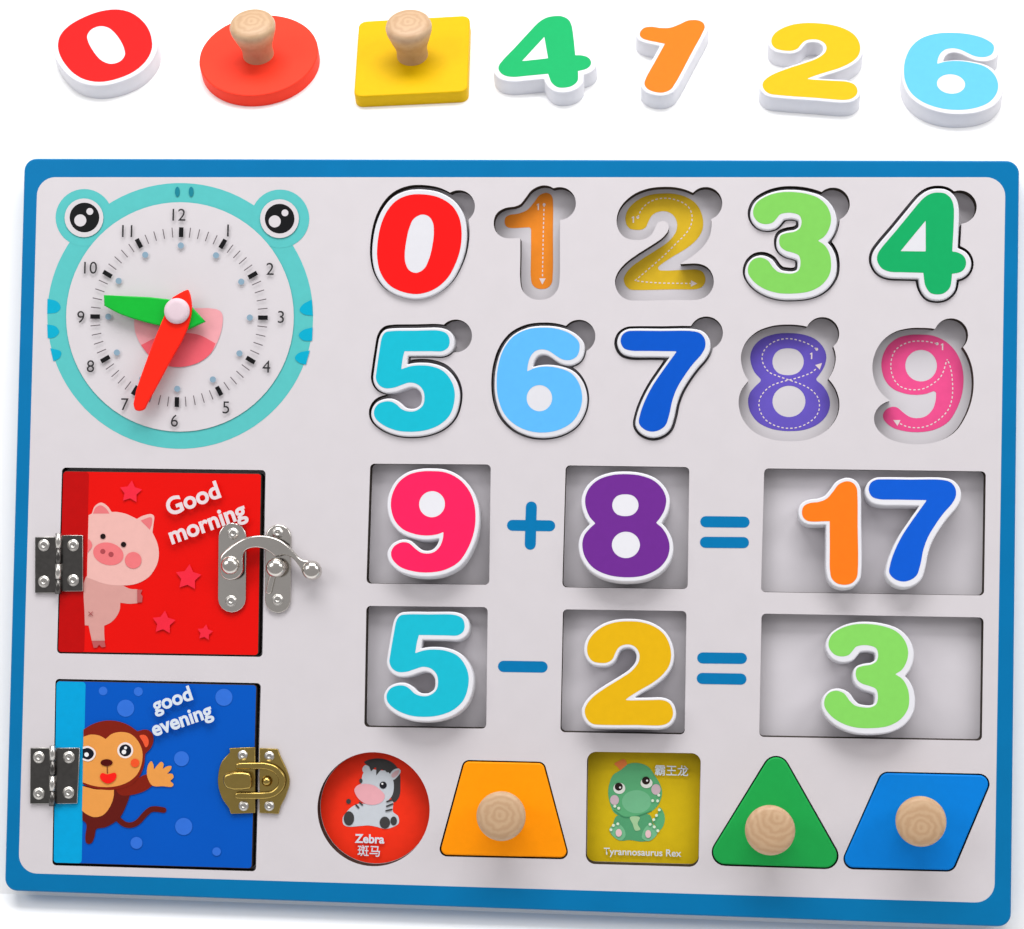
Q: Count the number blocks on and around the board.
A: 18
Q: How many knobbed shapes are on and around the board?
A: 5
